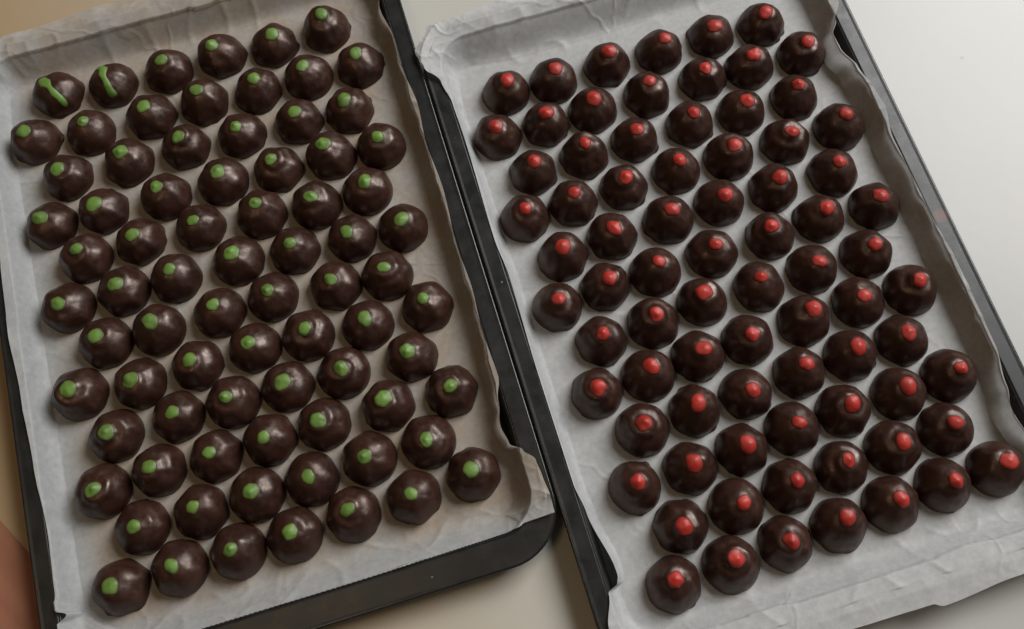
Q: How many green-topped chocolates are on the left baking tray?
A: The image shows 78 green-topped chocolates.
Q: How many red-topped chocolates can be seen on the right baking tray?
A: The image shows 78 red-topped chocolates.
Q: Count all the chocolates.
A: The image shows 156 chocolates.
